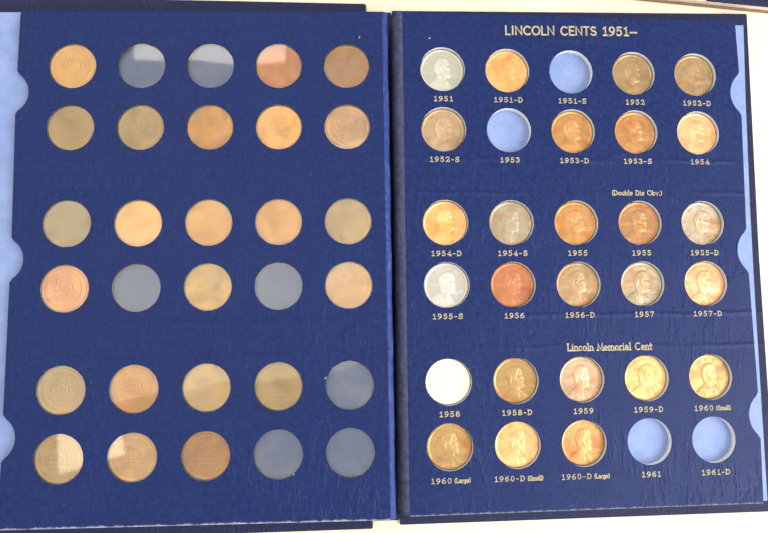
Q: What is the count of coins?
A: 49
